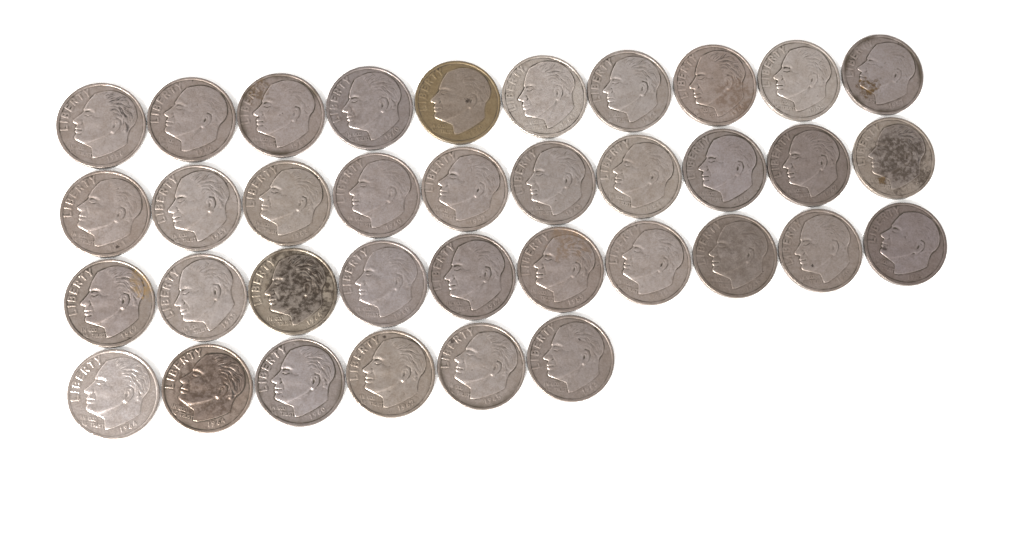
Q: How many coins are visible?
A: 36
